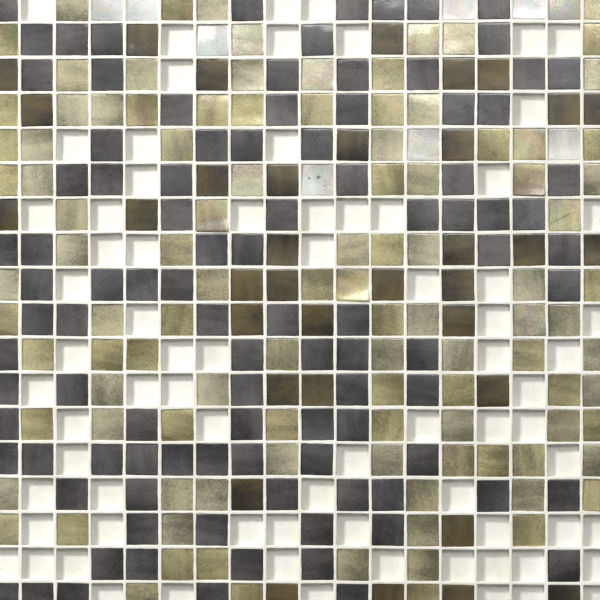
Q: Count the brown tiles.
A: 35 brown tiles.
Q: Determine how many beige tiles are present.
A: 105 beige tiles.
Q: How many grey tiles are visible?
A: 100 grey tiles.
